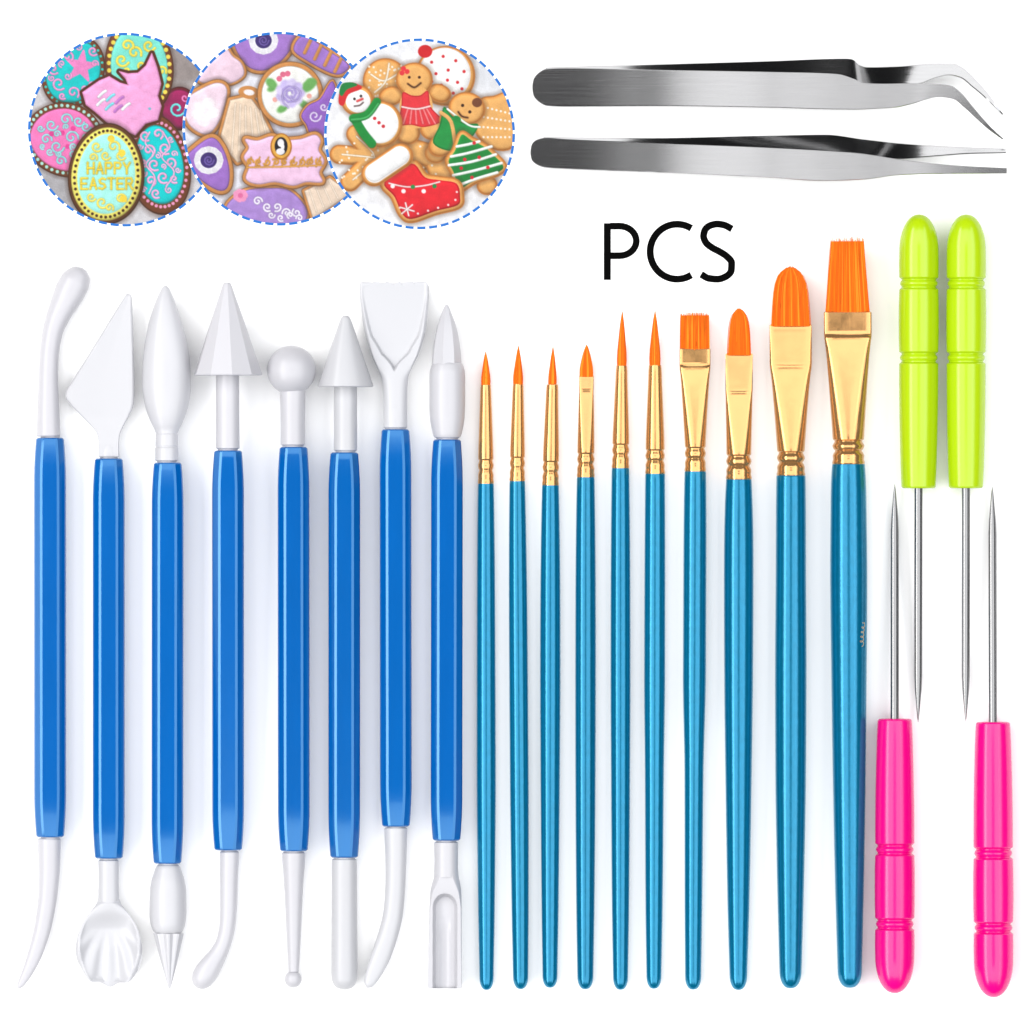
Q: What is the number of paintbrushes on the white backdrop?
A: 10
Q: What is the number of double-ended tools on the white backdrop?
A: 8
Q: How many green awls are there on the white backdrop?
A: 2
